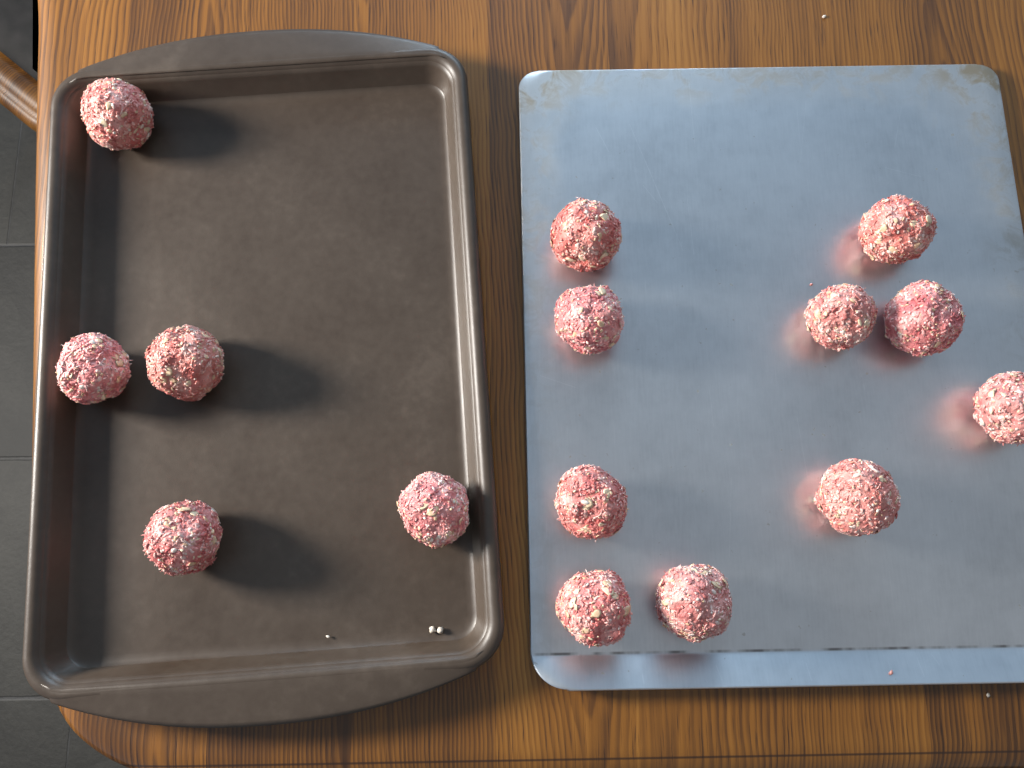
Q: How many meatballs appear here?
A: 15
